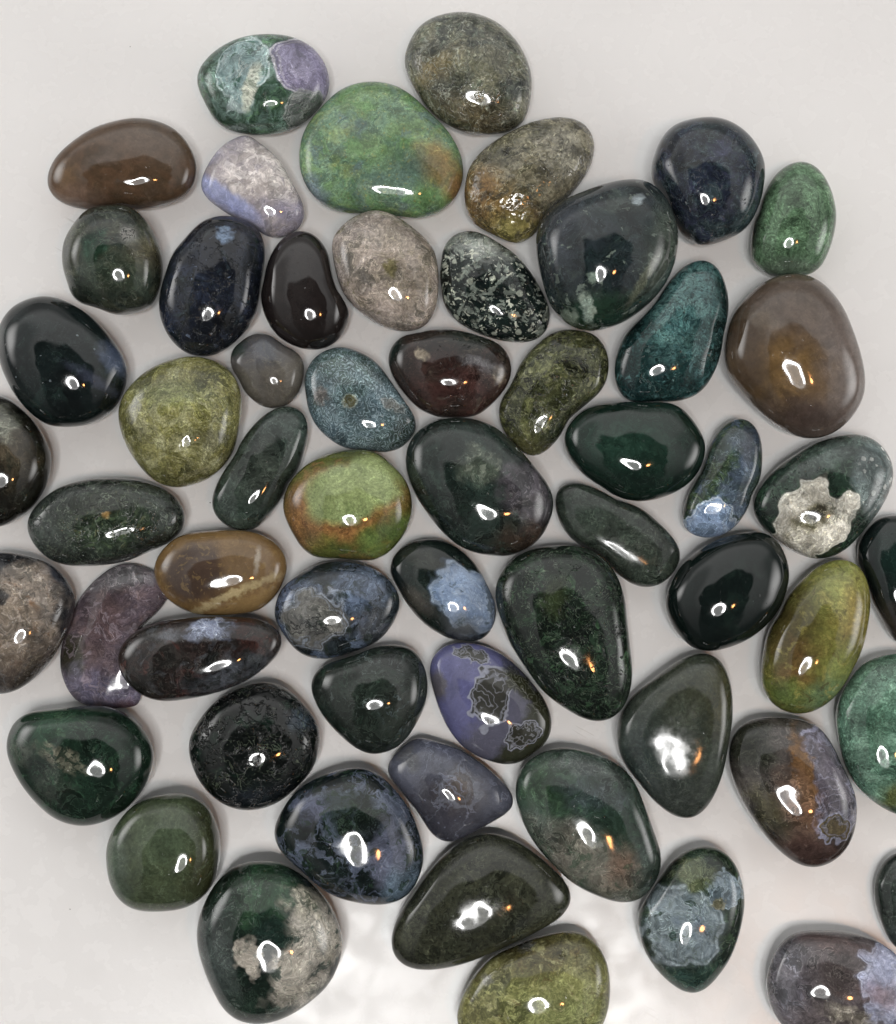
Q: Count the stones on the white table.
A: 58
